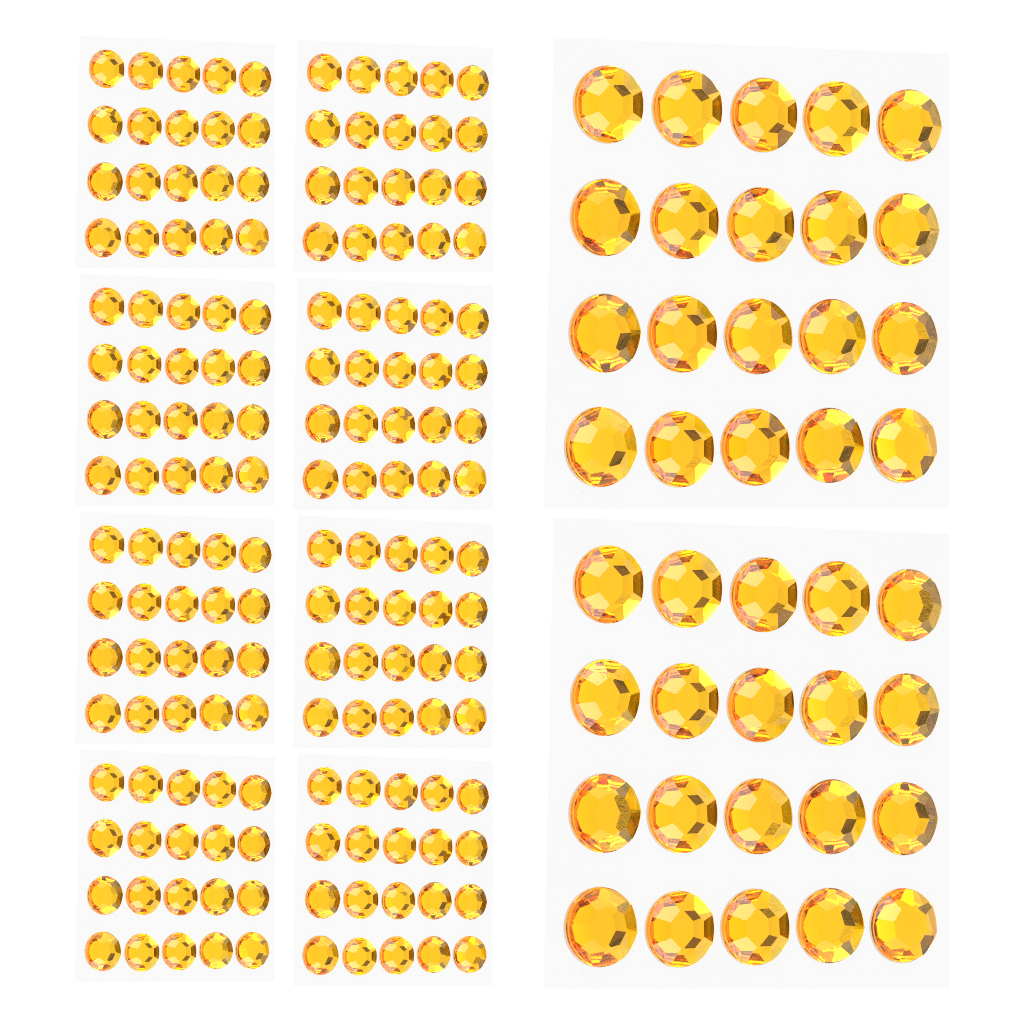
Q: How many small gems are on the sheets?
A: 160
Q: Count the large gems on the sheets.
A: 40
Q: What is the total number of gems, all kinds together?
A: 200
